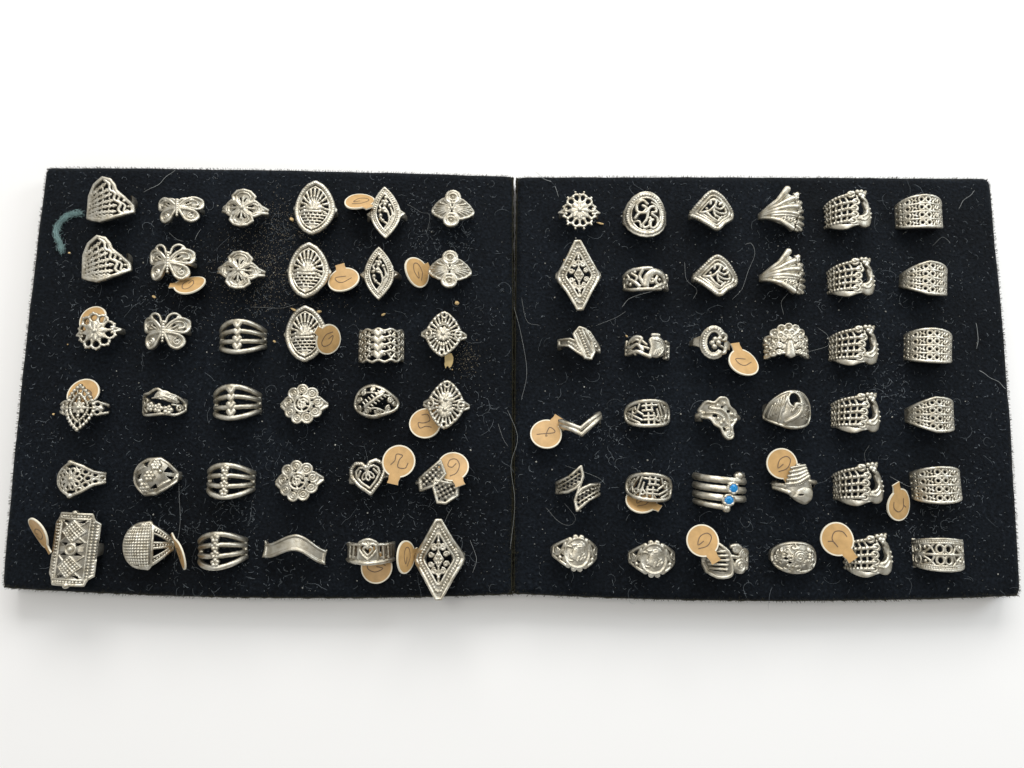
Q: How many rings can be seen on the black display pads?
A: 72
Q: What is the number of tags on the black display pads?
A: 21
